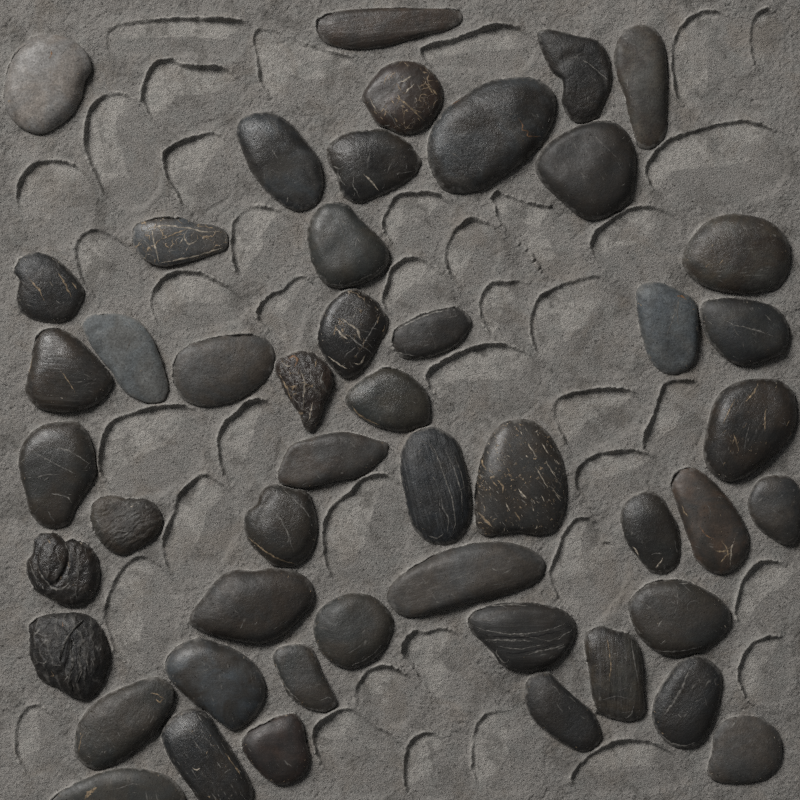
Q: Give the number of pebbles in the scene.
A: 49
